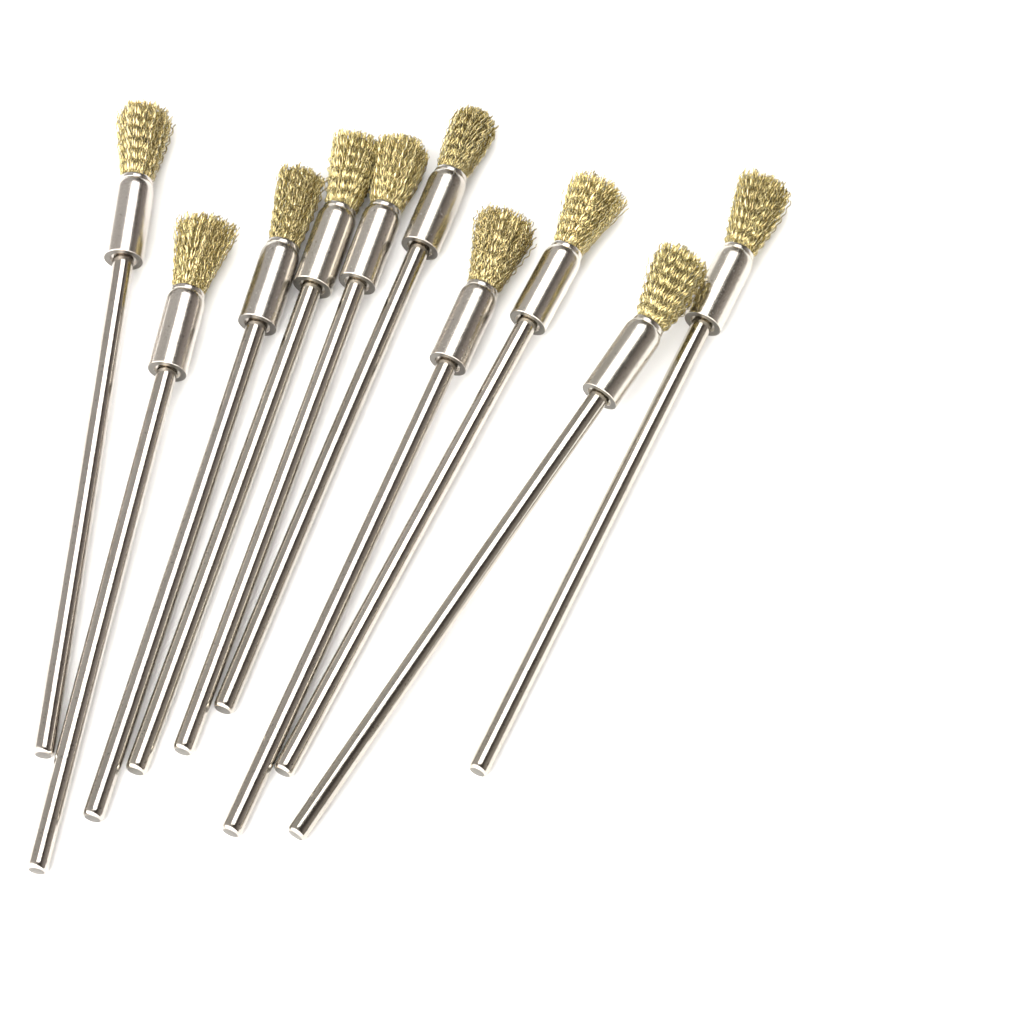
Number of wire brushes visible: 10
